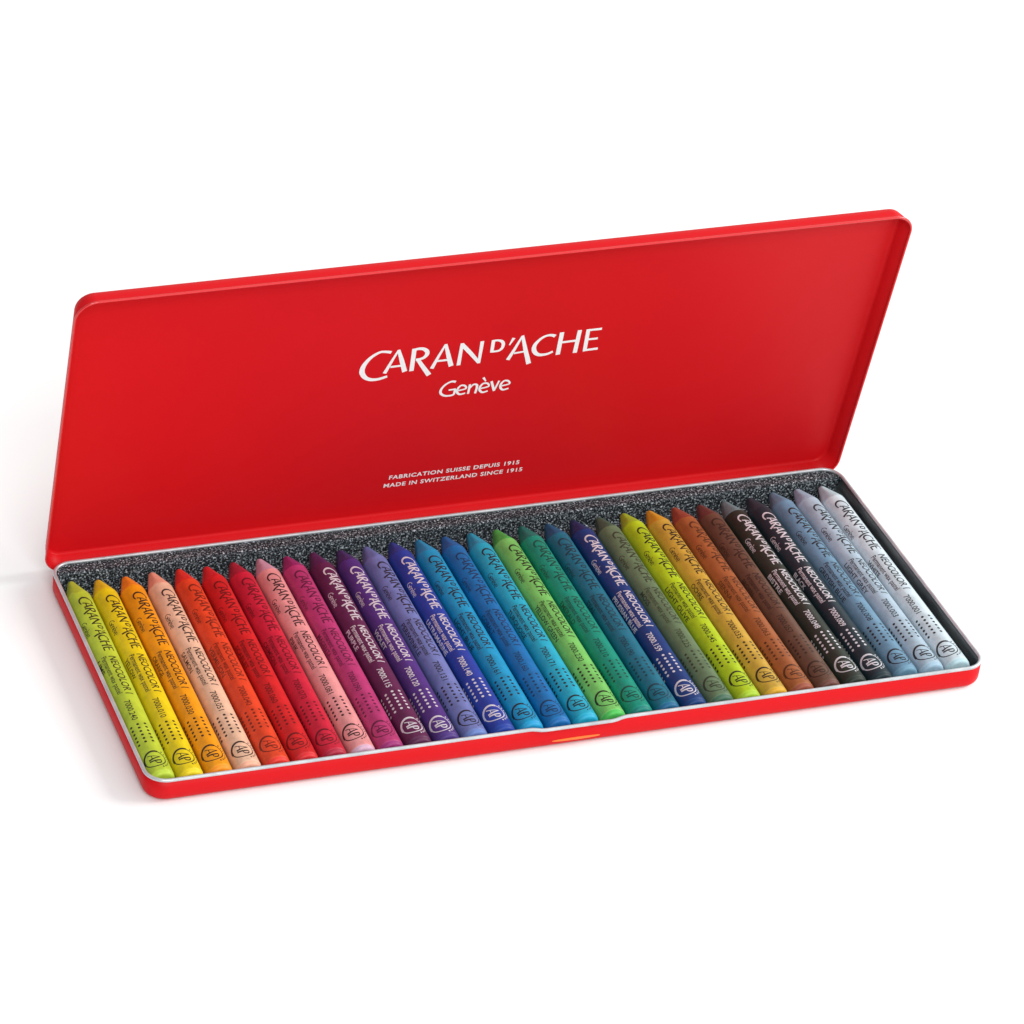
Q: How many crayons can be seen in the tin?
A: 30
